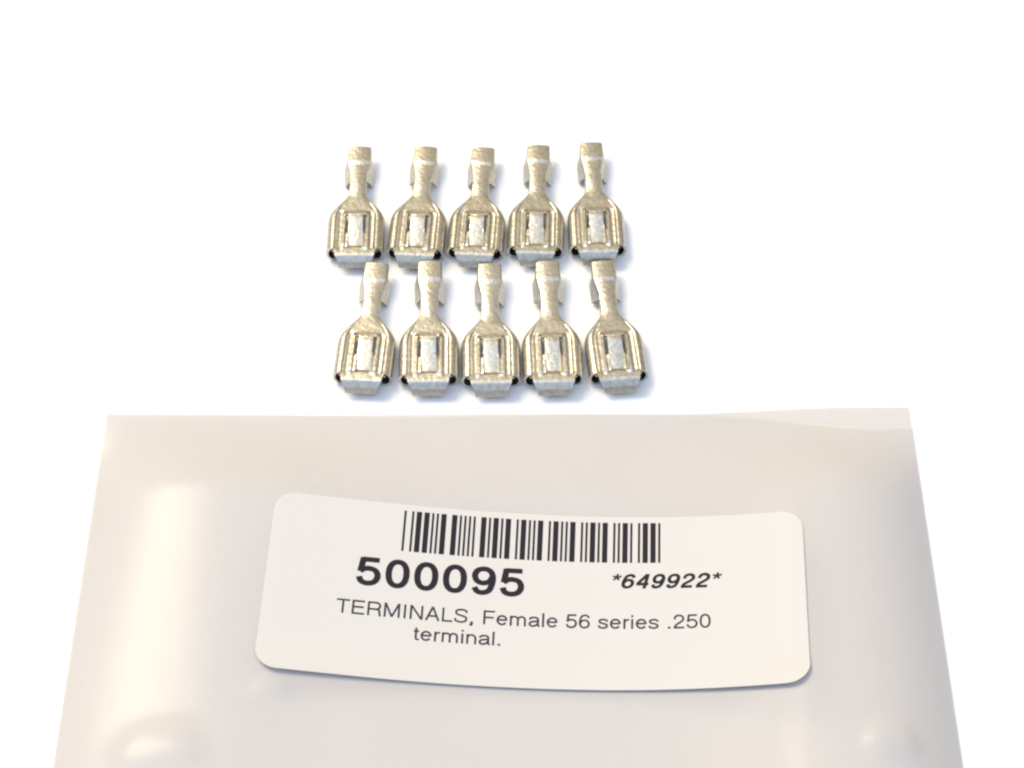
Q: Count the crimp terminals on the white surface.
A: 10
